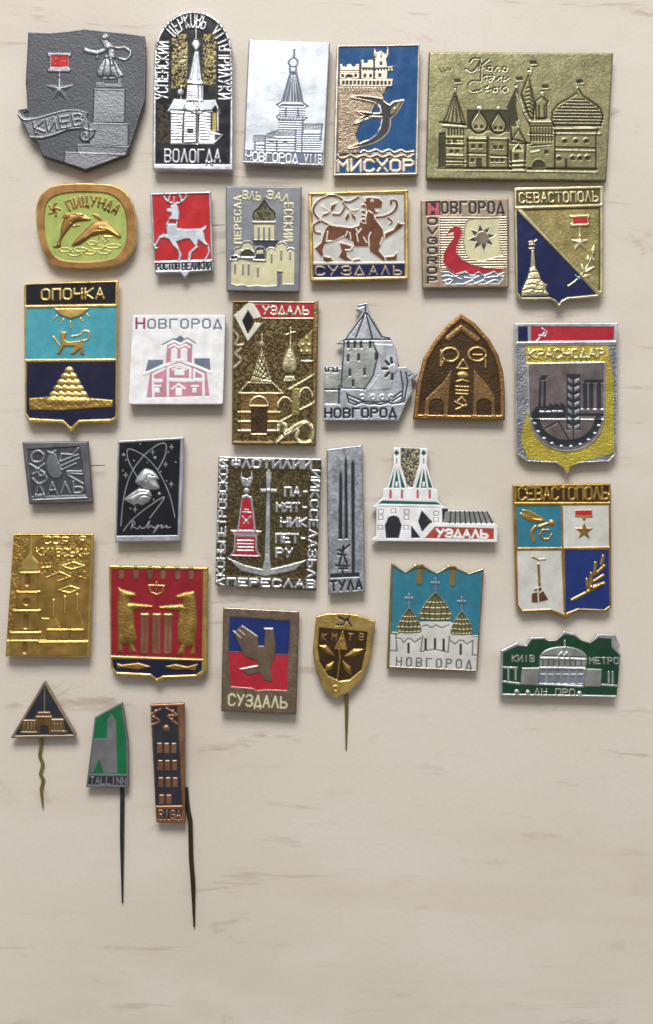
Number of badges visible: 32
